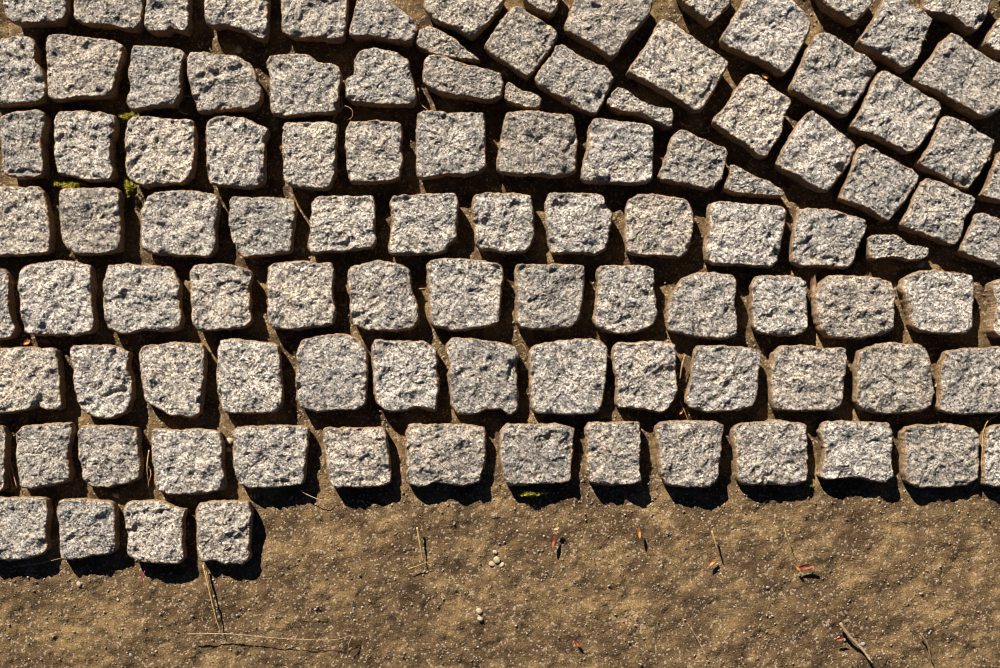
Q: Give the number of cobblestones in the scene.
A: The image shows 106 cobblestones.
